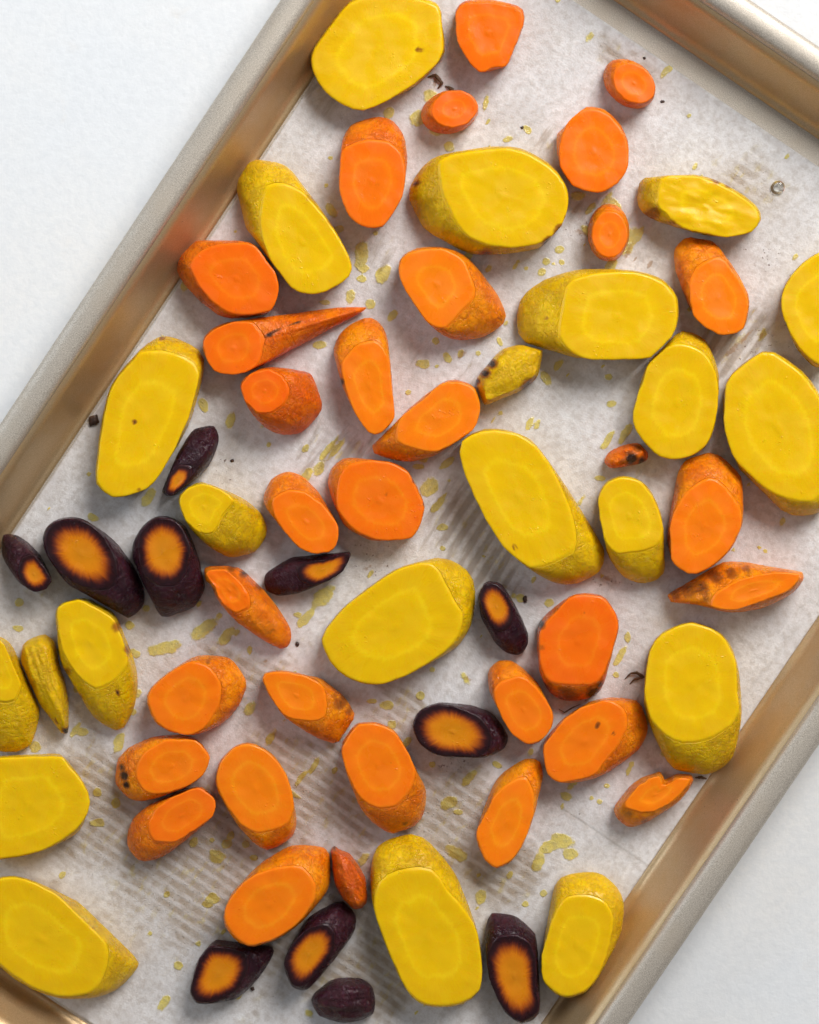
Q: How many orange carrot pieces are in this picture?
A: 32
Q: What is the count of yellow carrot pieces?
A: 22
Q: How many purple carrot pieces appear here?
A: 11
